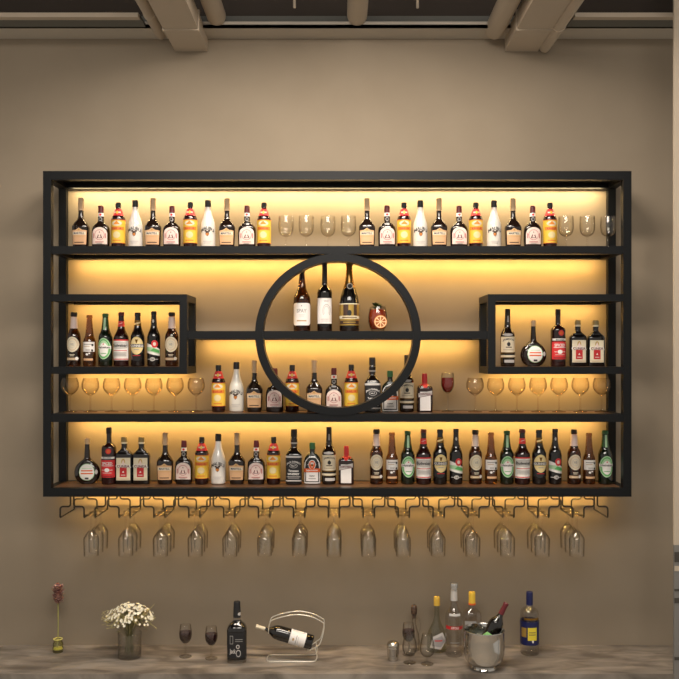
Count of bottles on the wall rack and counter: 86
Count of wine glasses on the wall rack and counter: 72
